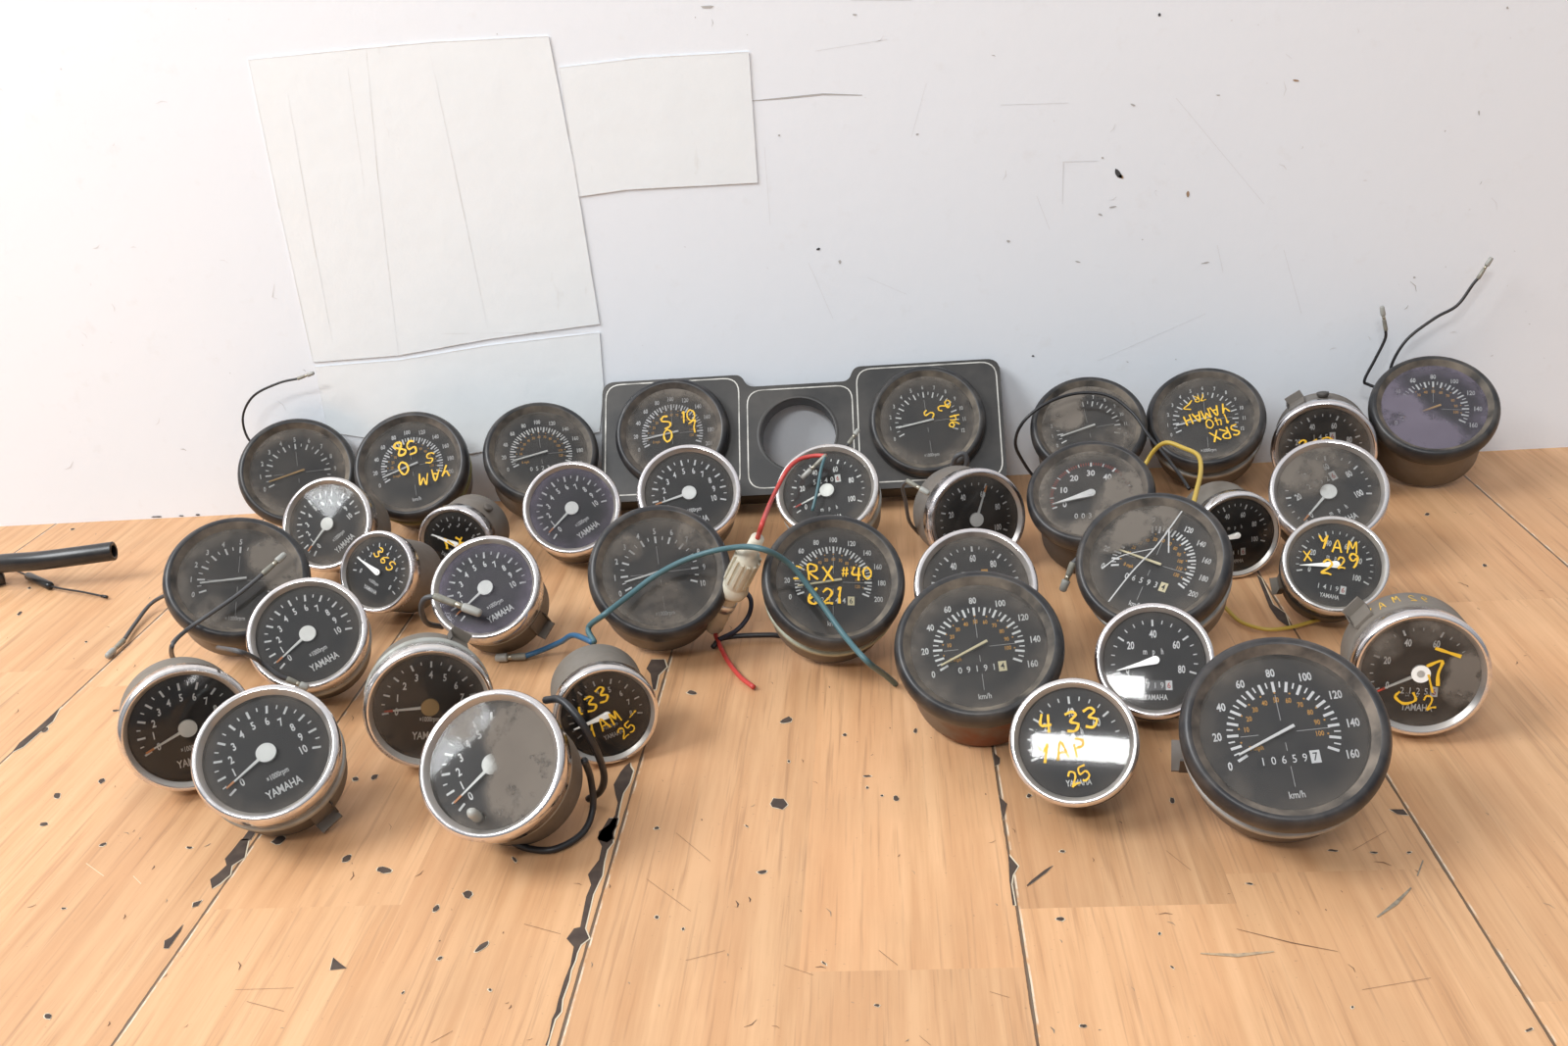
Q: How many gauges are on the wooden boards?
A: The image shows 37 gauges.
